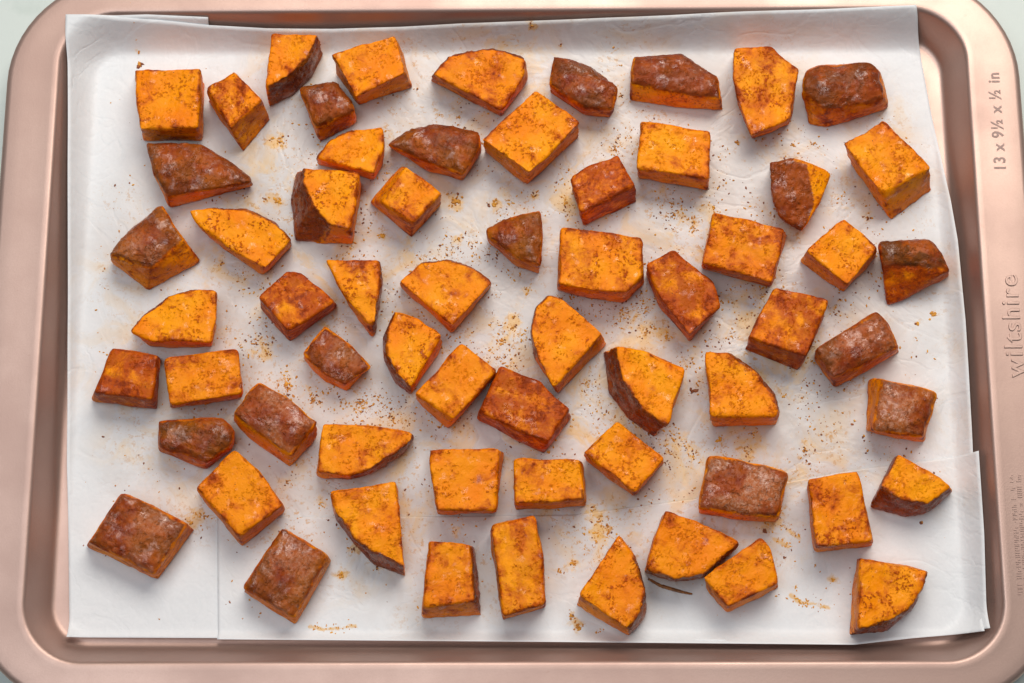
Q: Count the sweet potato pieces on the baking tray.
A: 63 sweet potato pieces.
